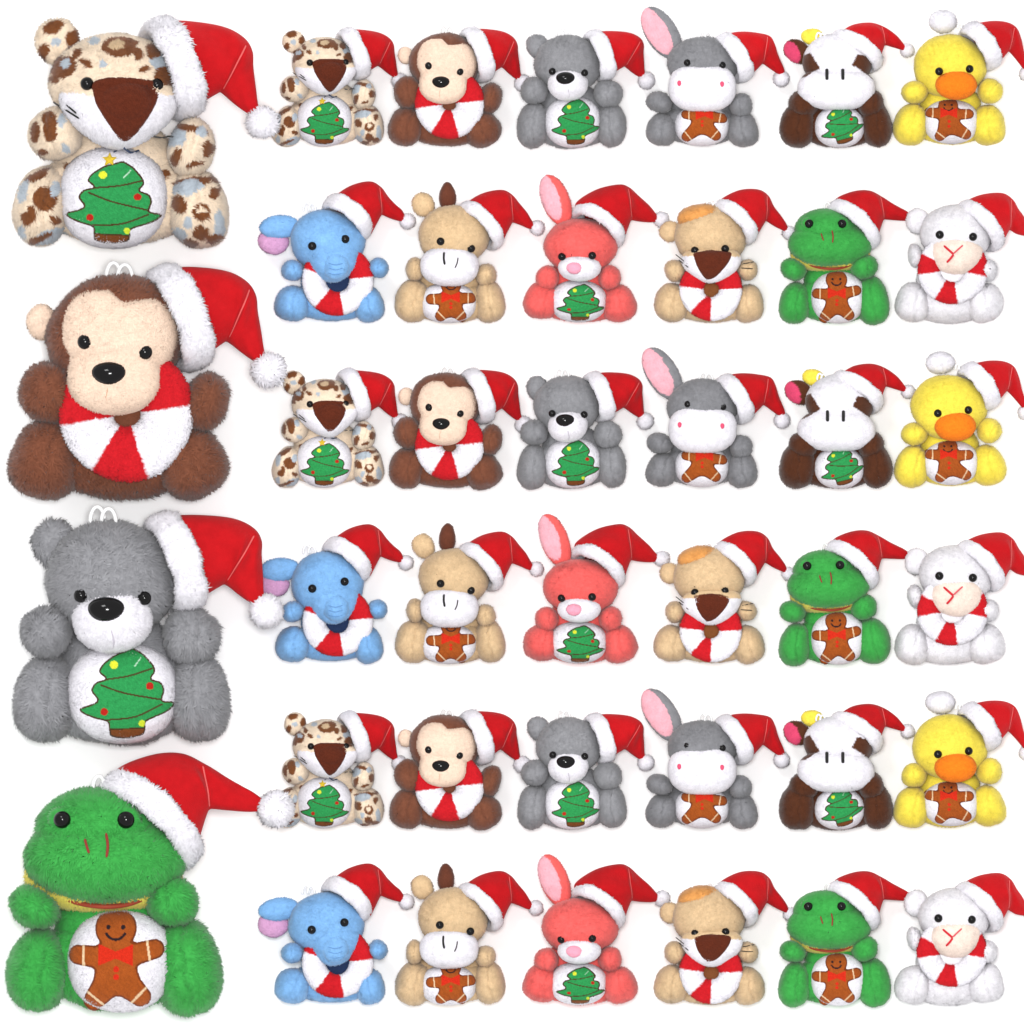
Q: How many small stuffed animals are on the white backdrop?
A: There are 36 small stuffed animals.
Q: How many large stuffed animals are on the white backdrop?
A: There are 4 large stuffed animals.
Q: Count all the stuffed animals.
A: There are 40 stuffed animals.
